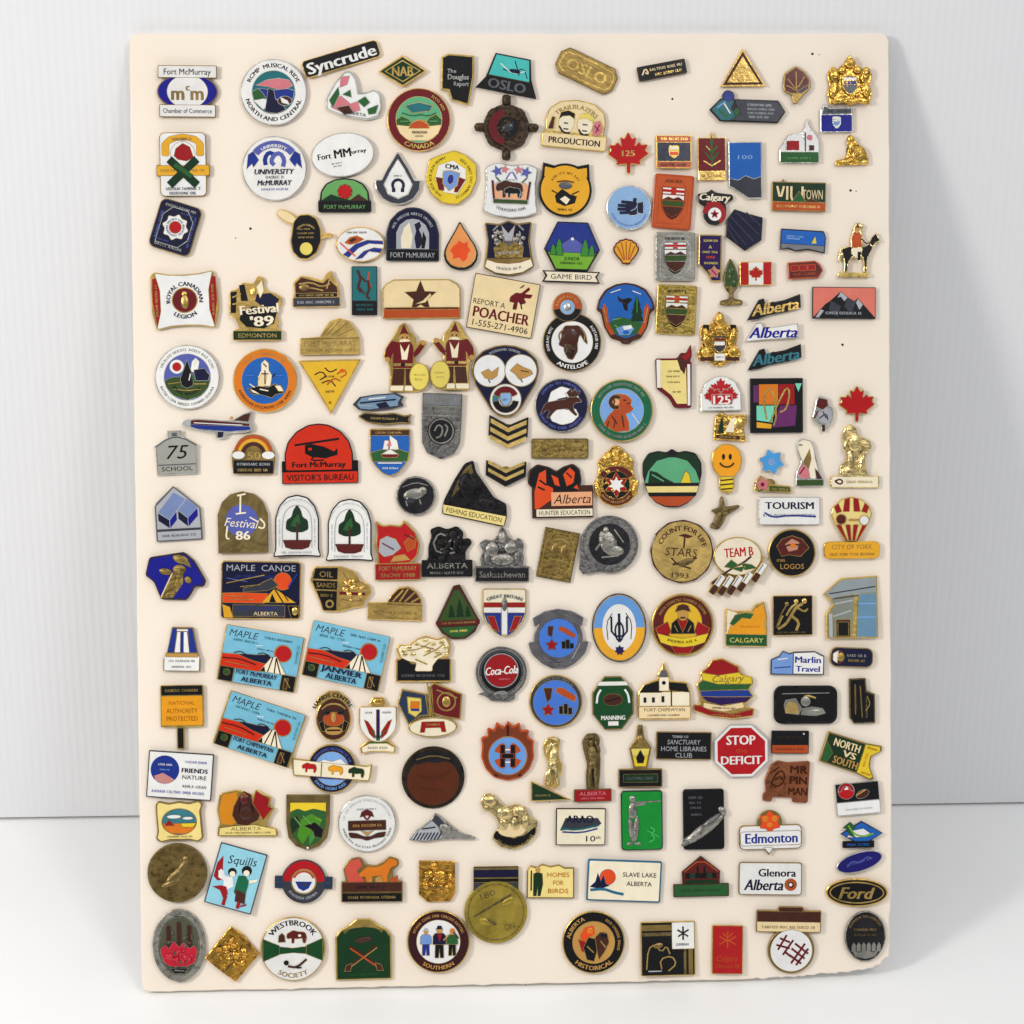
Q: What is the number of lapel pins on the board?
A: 192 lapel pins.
